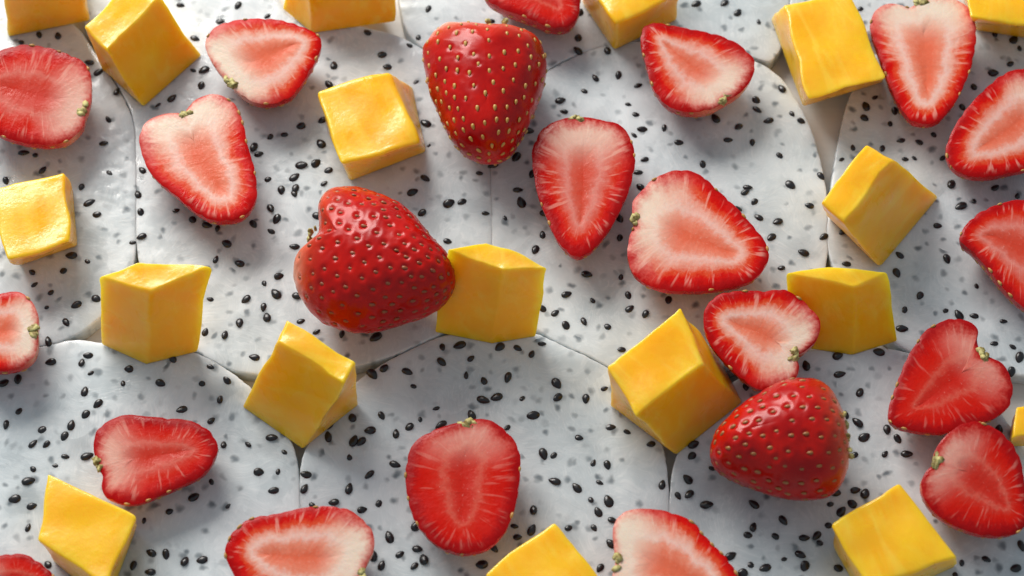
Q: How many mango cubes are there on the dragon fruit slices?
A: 18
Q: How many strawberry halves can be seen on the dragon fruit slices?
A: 19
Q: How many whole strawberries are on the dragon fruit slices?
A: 3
